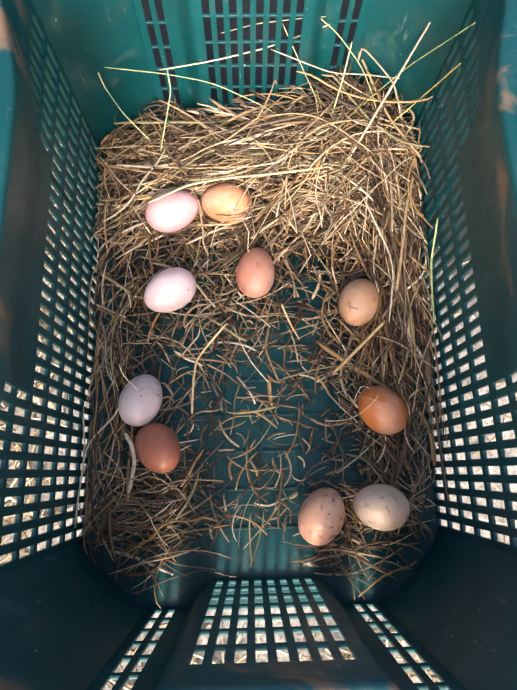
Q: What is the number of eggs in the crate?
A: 10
